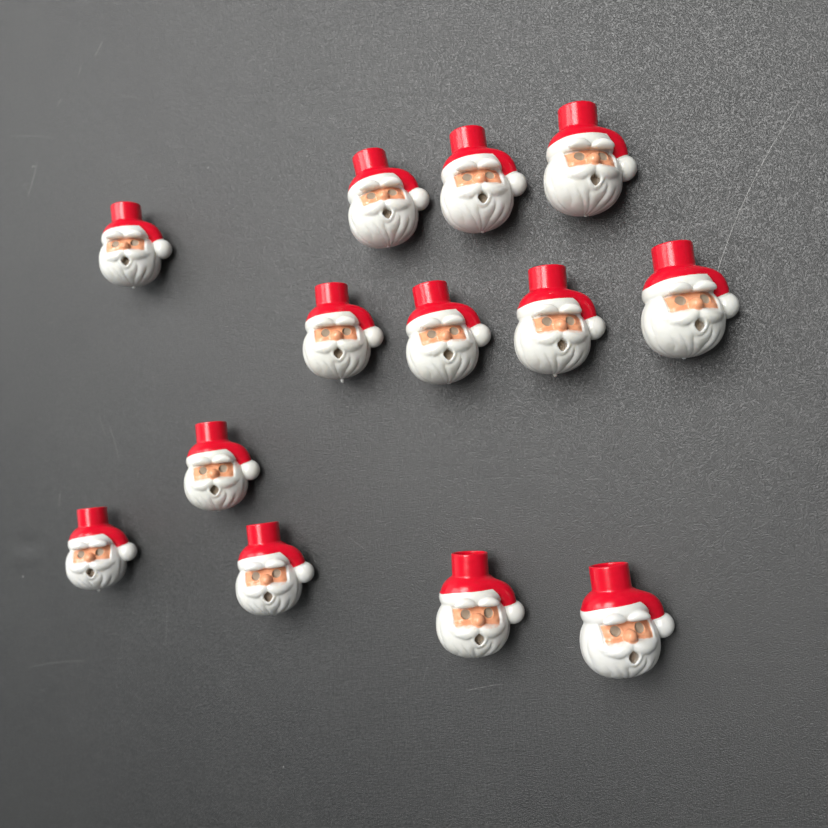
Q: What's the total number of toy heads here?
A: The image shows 13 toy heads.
